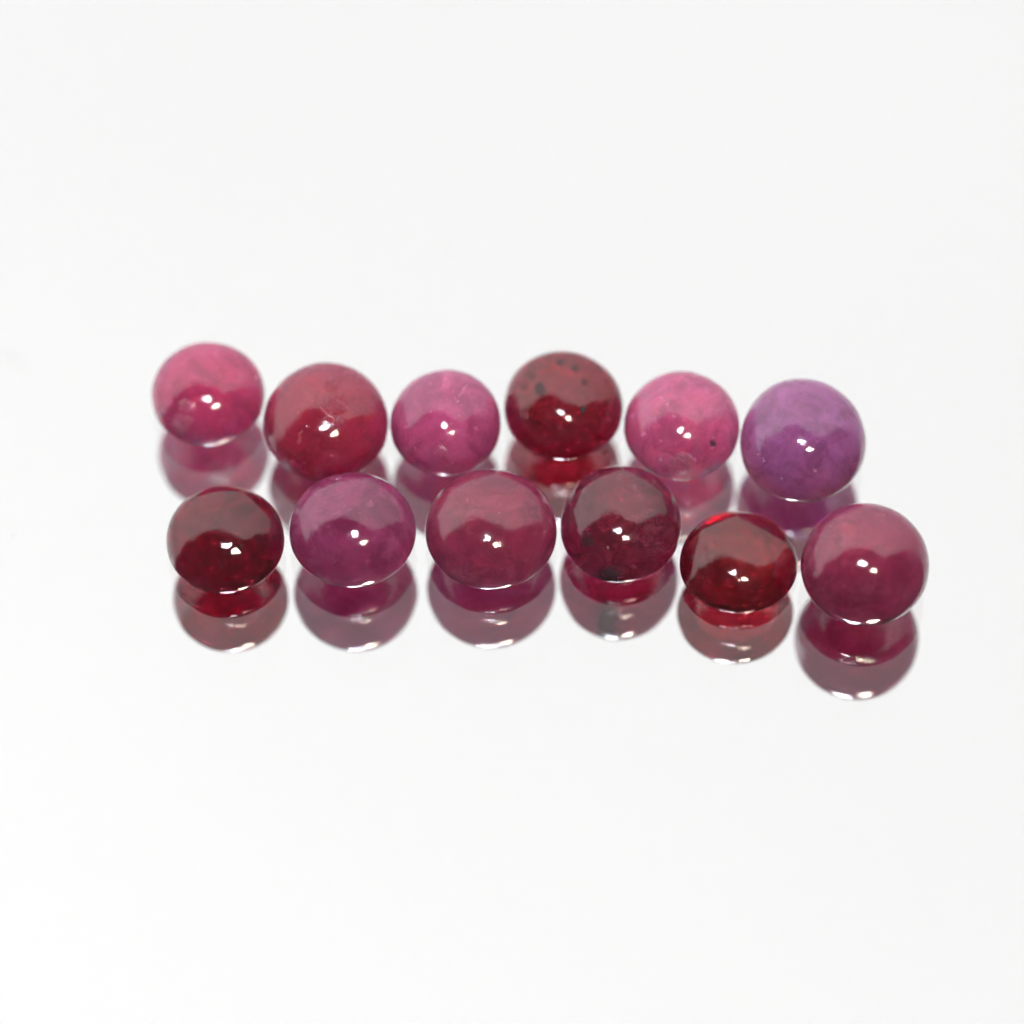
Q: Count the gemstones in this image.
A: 12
